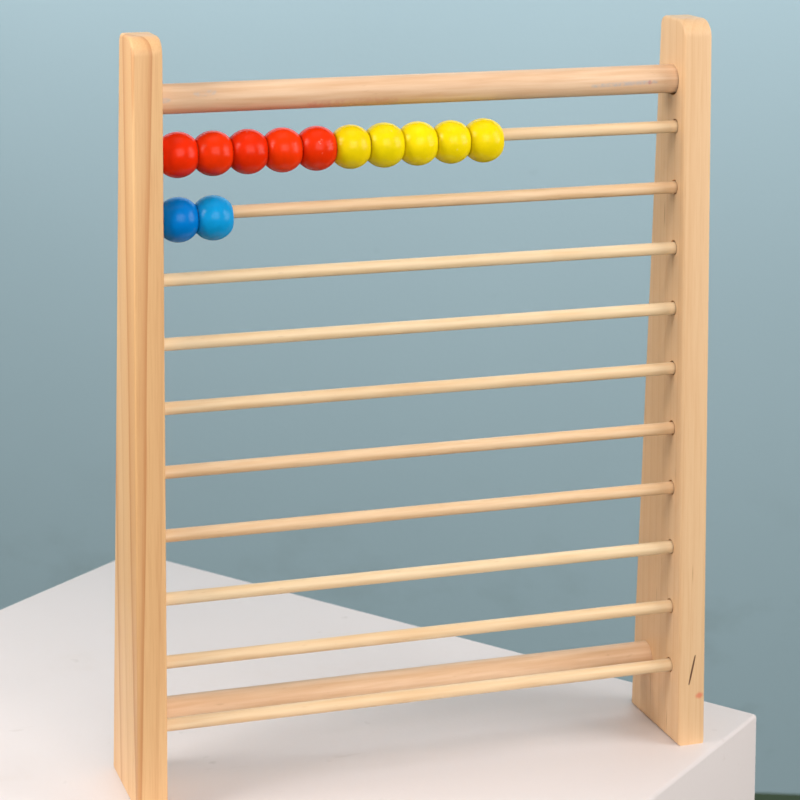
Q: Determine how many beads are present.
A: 12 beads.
